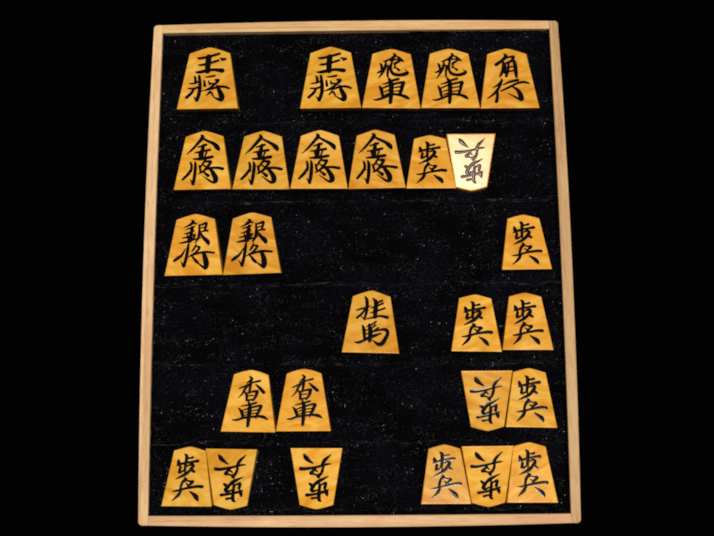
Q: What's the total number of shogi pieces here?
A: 27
